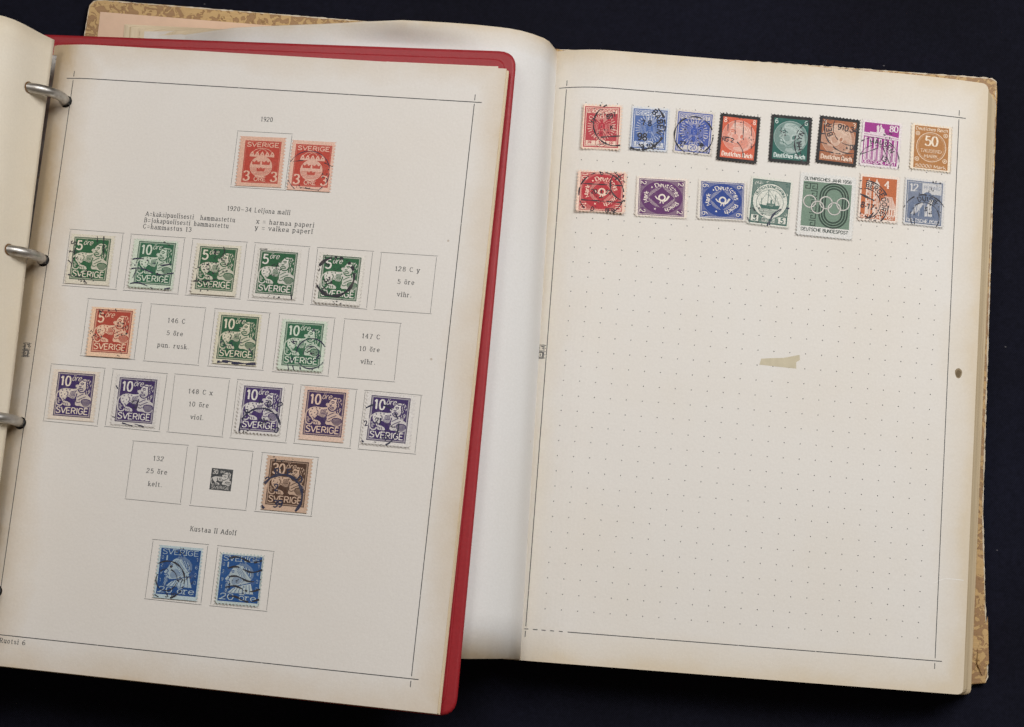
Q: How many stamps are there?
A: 33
